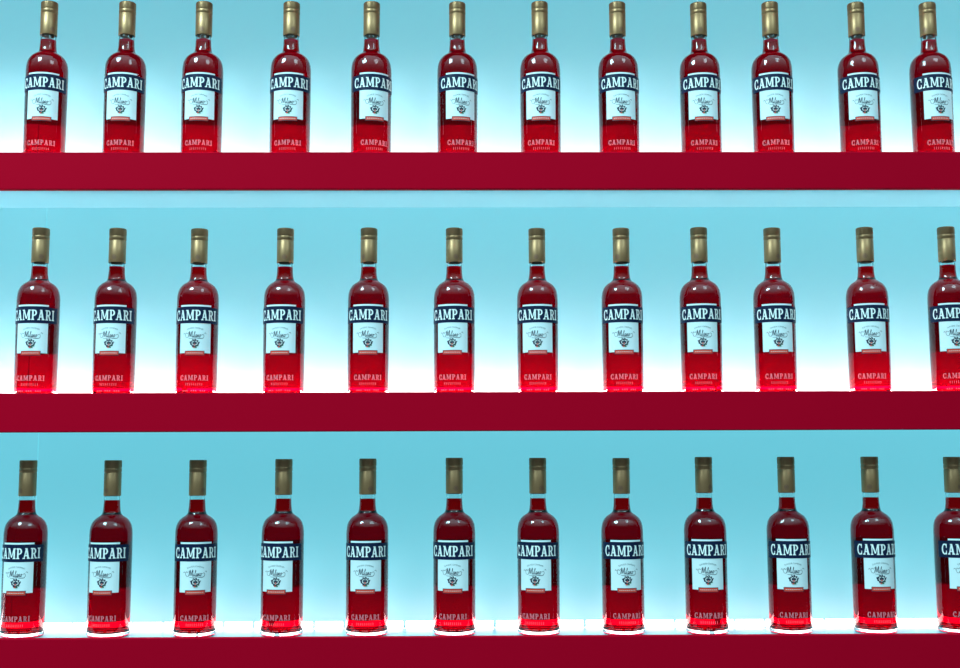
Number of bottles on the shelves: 36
